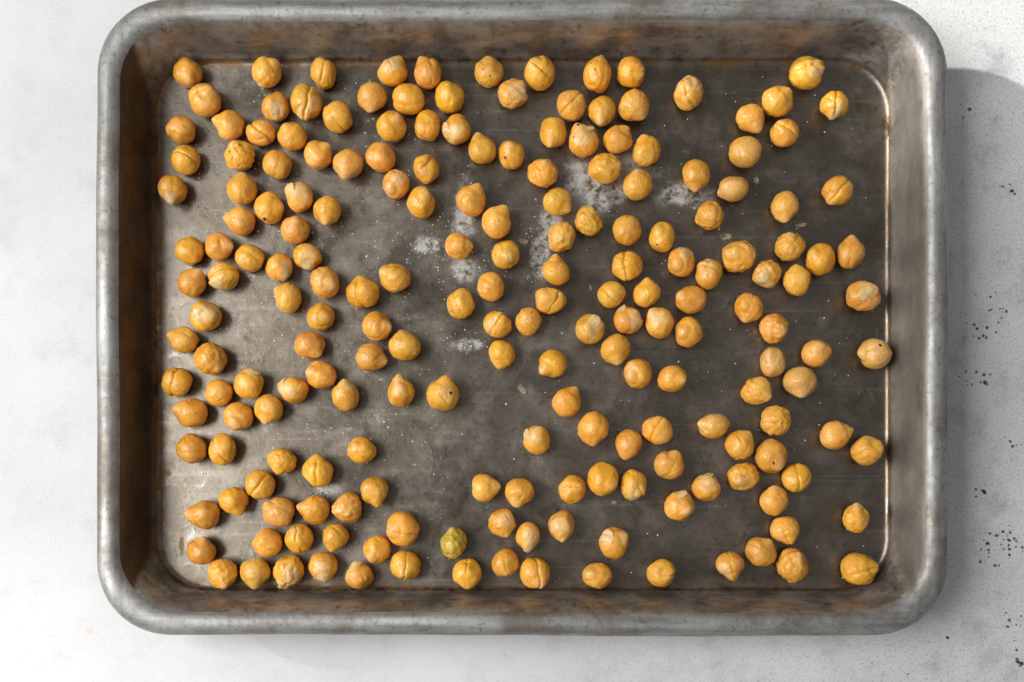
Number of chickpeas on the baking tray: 200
